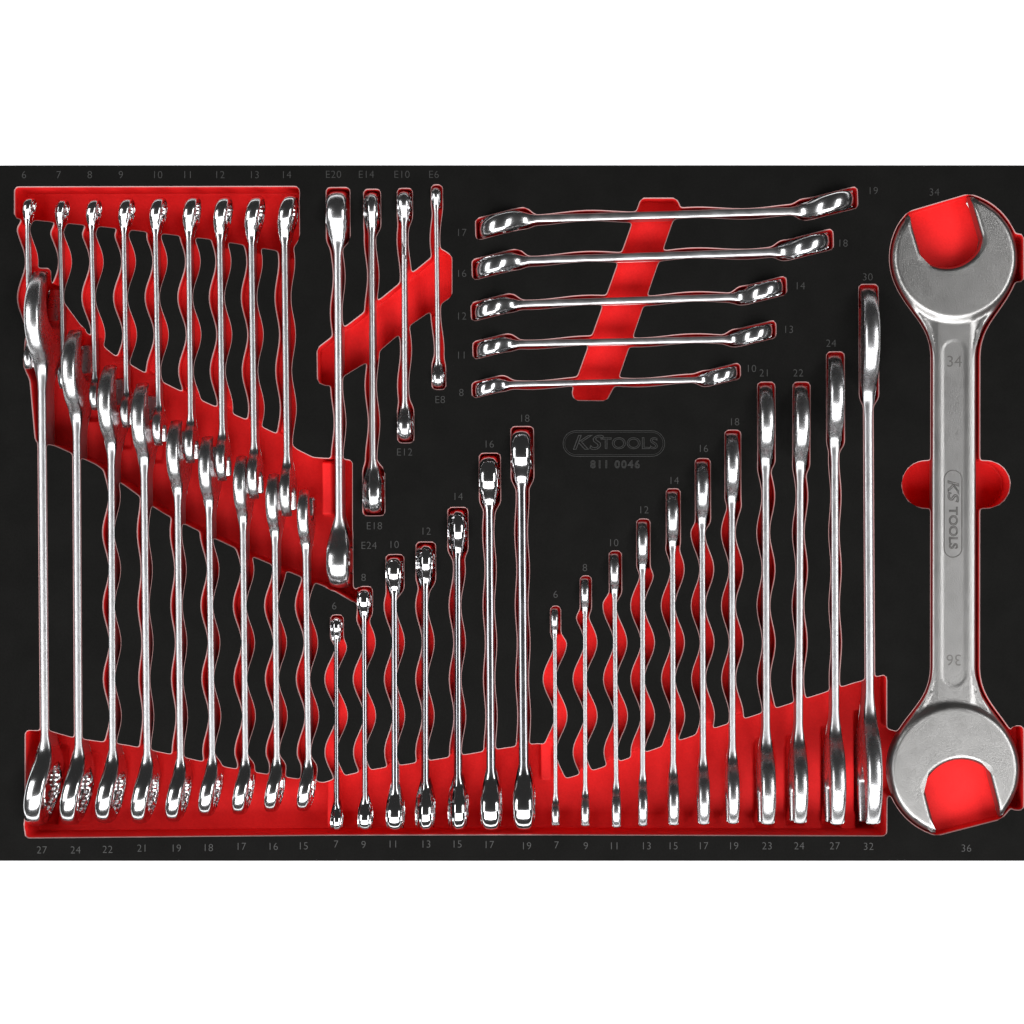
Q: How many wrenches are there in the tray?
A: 46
